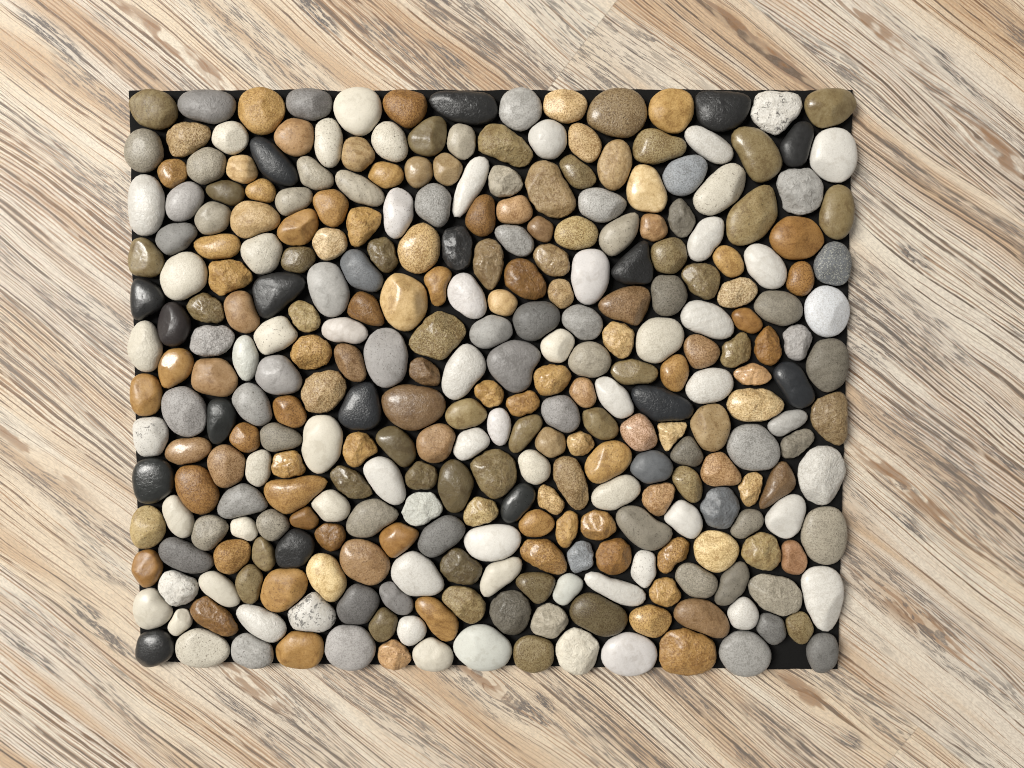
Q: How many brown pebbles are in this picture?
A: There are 151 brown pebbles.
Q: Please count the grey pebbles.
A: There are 67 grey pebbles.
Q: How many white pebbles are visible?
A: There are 64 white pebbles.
